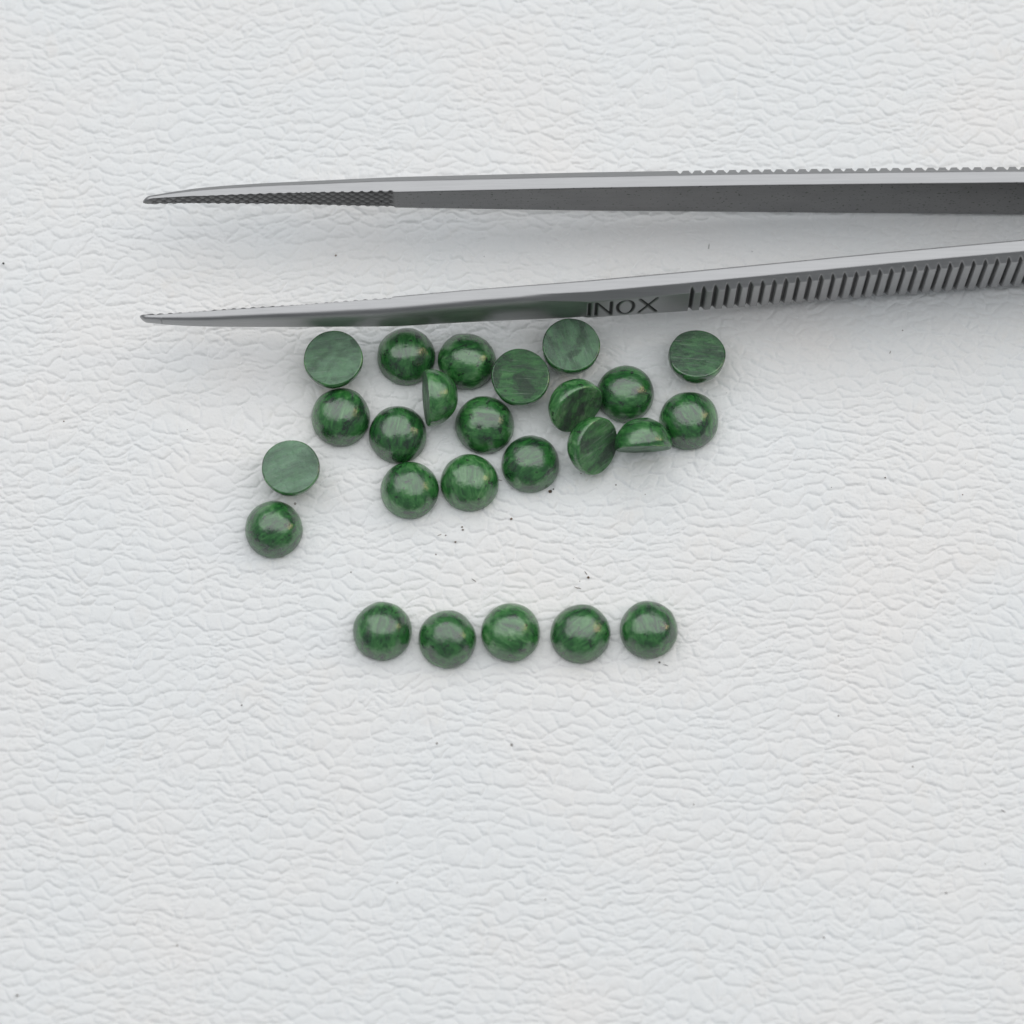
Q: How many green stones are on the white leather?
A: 25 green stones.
